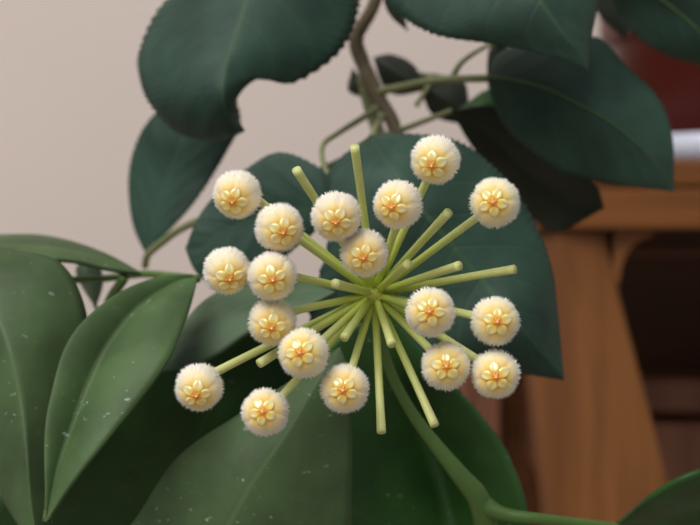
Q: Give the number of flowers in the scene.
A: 18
